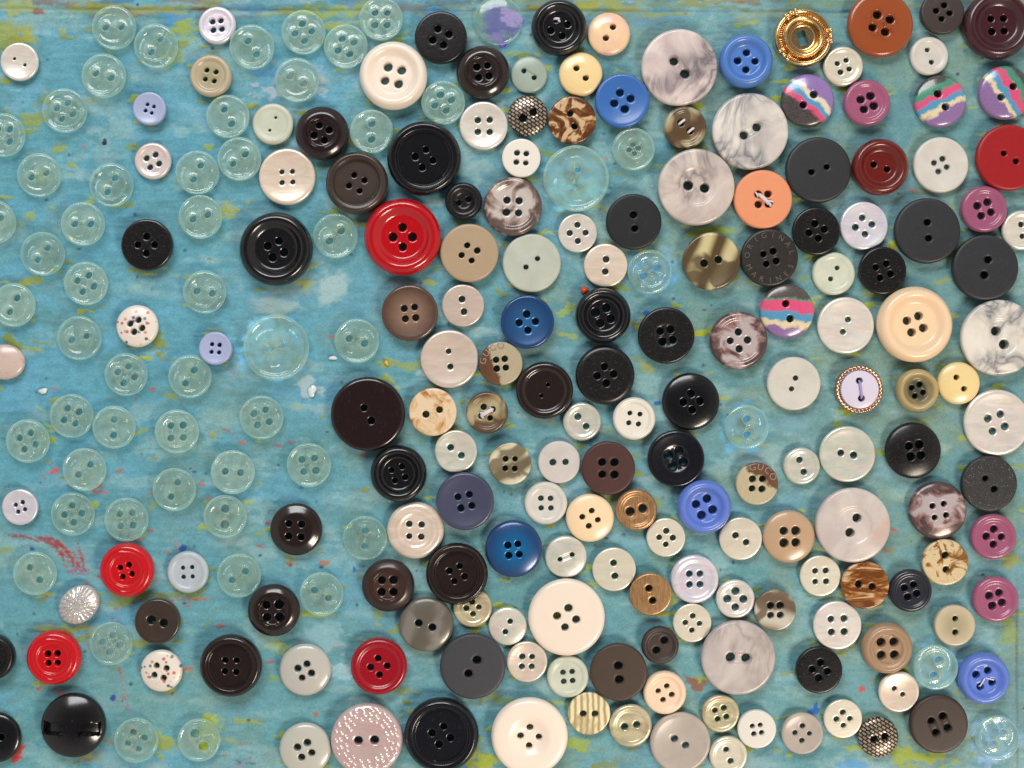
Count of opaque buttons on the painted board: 174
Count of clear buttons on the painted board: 56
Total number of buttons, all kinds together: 230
